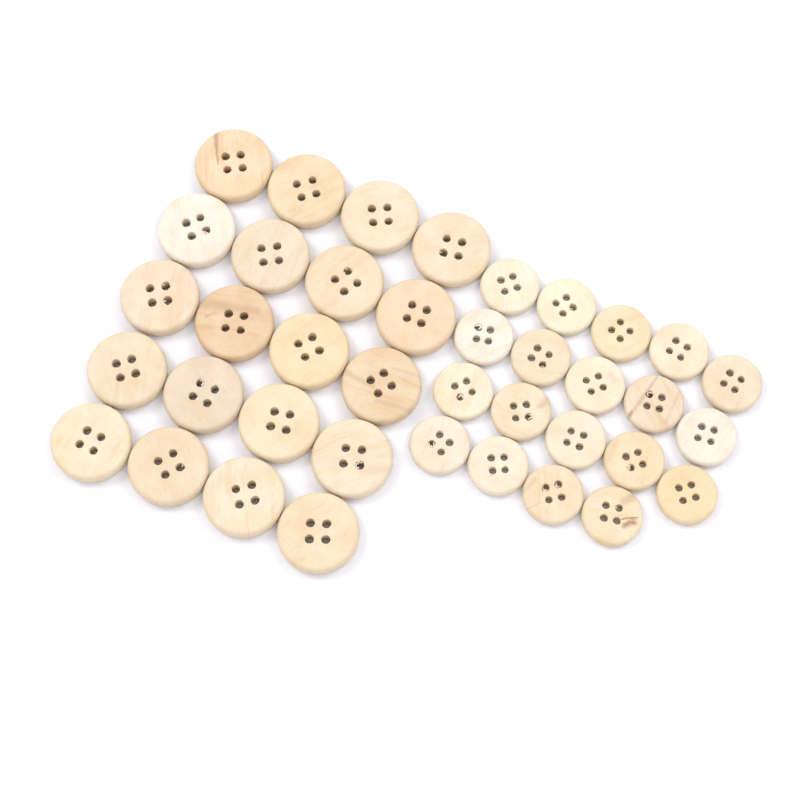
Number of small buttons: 19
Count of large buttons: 20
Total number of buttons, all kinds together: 39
